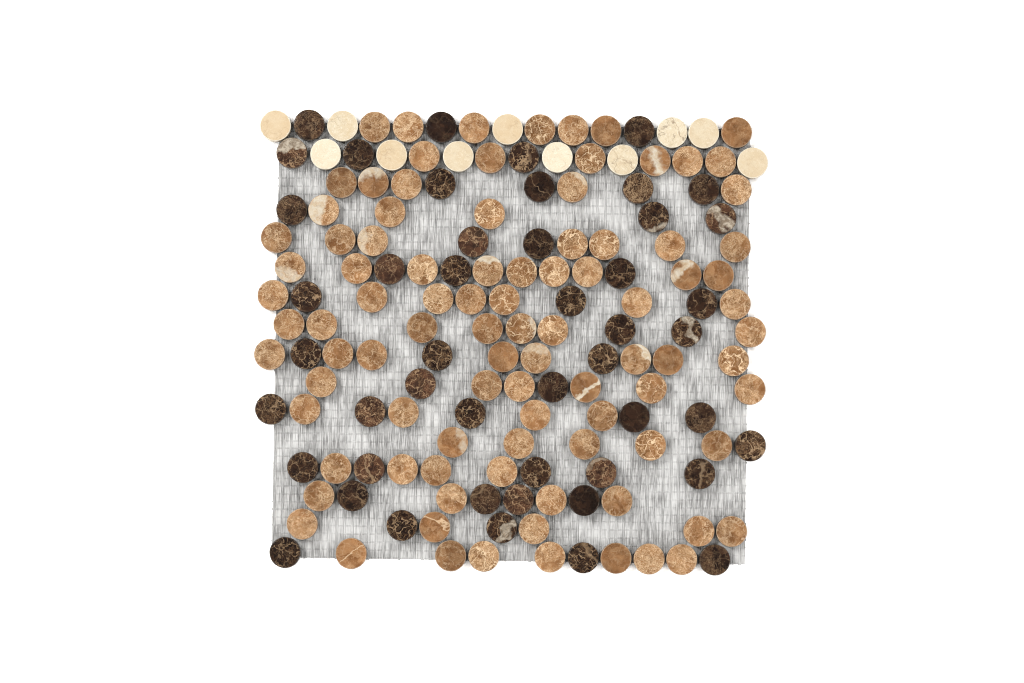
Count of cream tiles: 11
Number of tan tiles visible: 94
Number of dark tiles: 48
